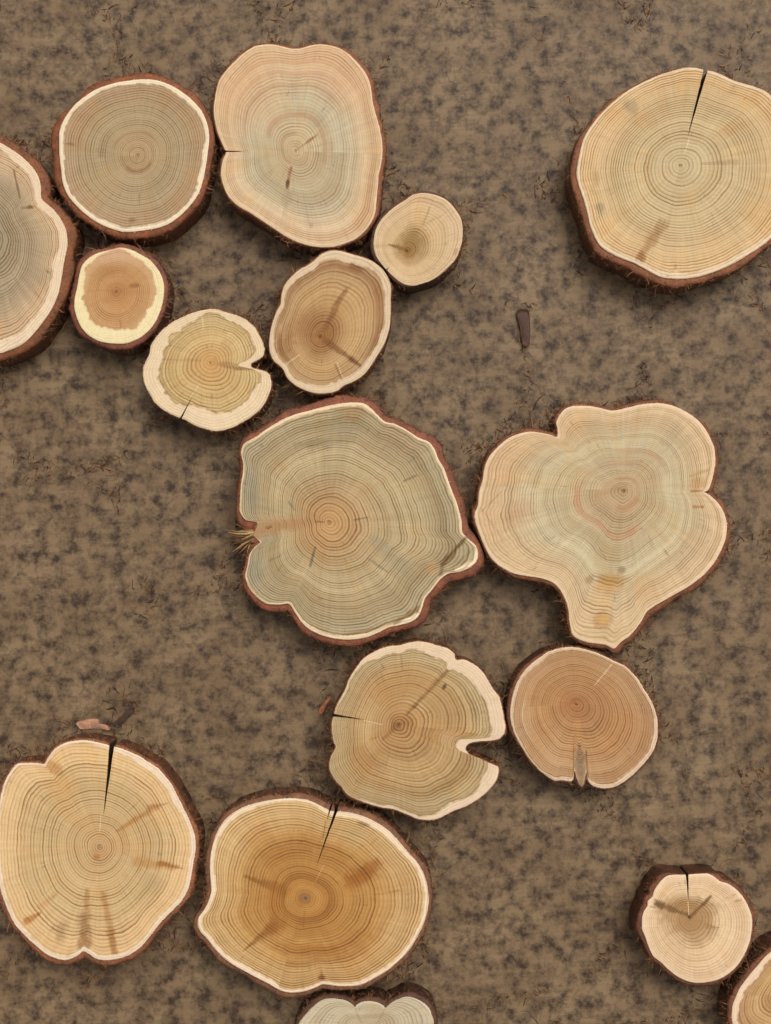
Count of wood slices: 17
